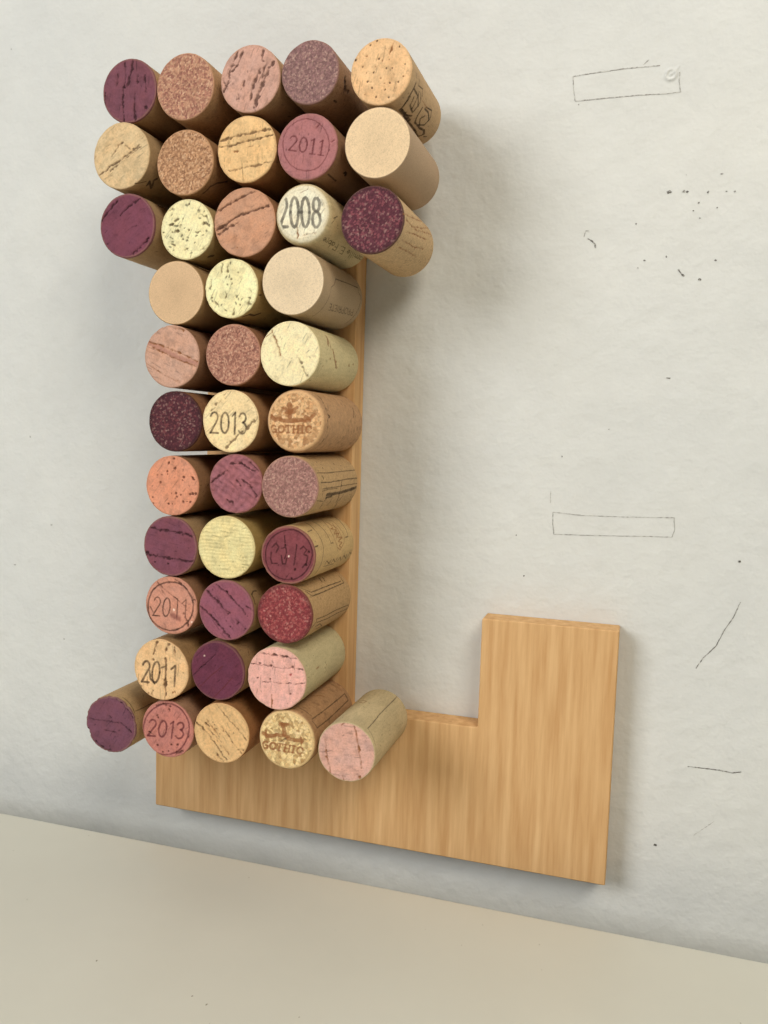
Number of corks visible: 41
